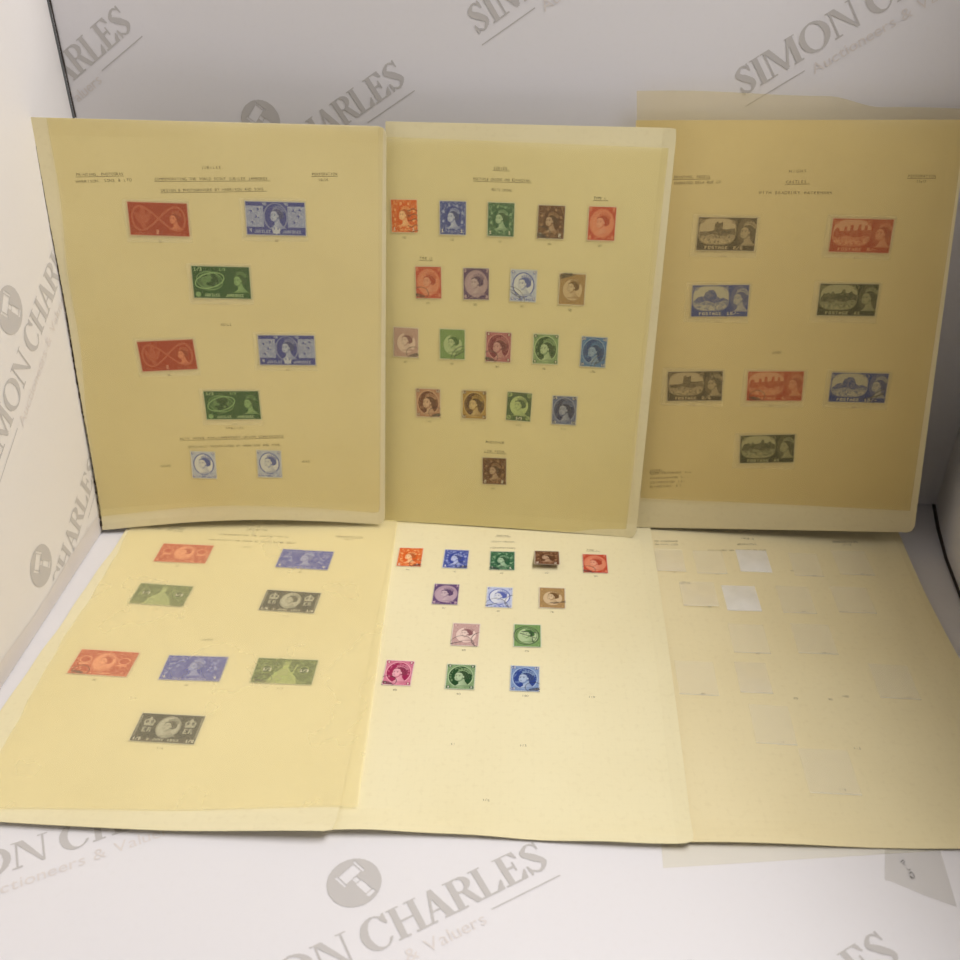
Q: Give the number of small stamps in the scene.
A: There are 34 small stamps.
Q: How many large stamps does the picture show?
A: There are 22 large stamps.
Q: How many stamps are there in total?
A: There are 56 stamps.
